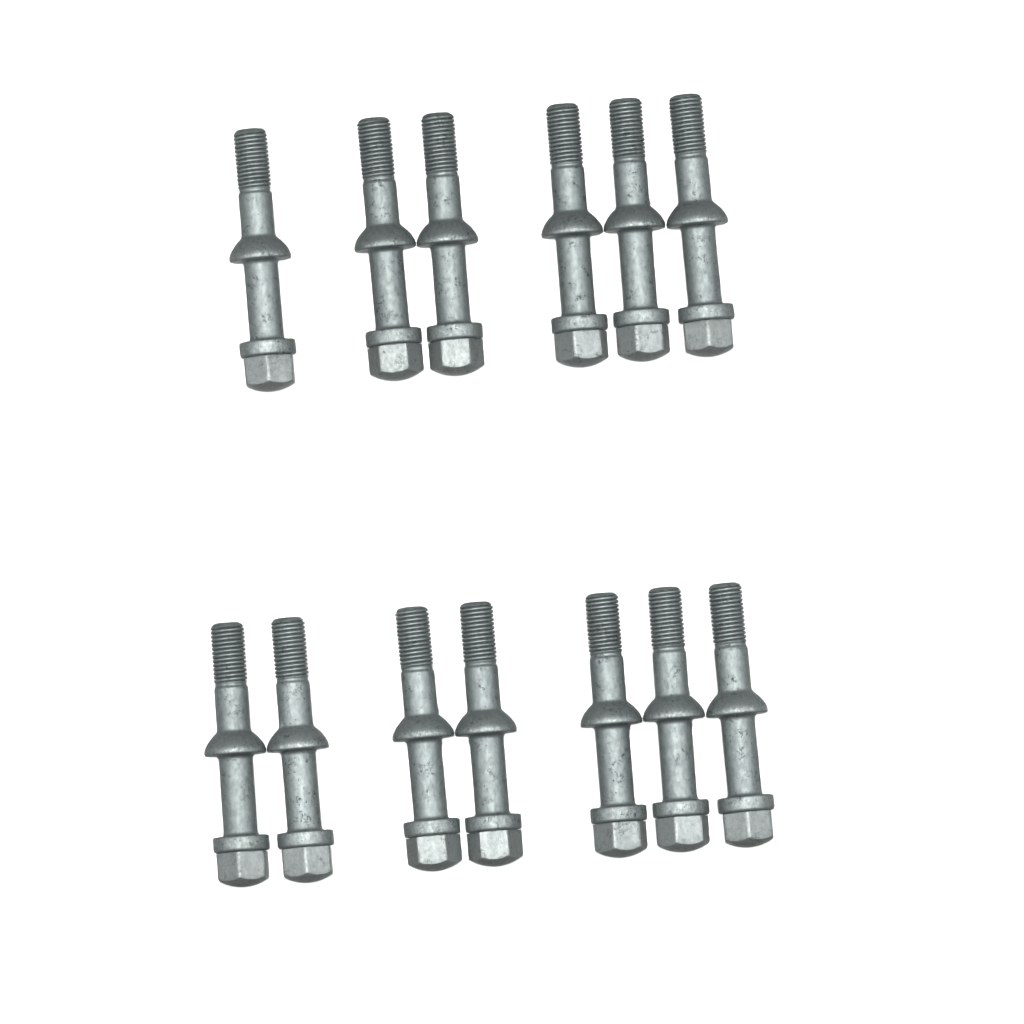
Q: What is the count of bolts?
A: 13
